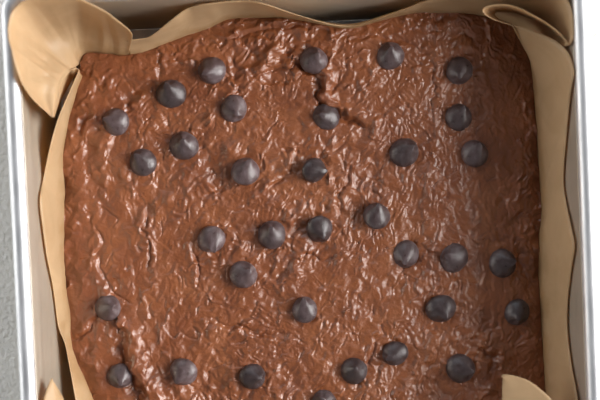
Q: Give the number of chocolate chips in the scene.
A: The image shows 34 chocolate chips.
